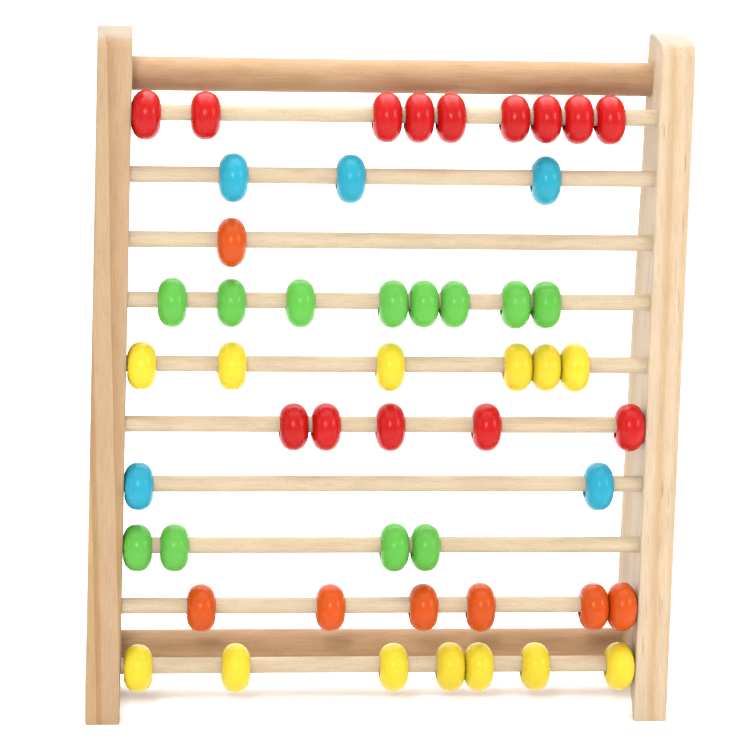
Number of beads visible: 51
